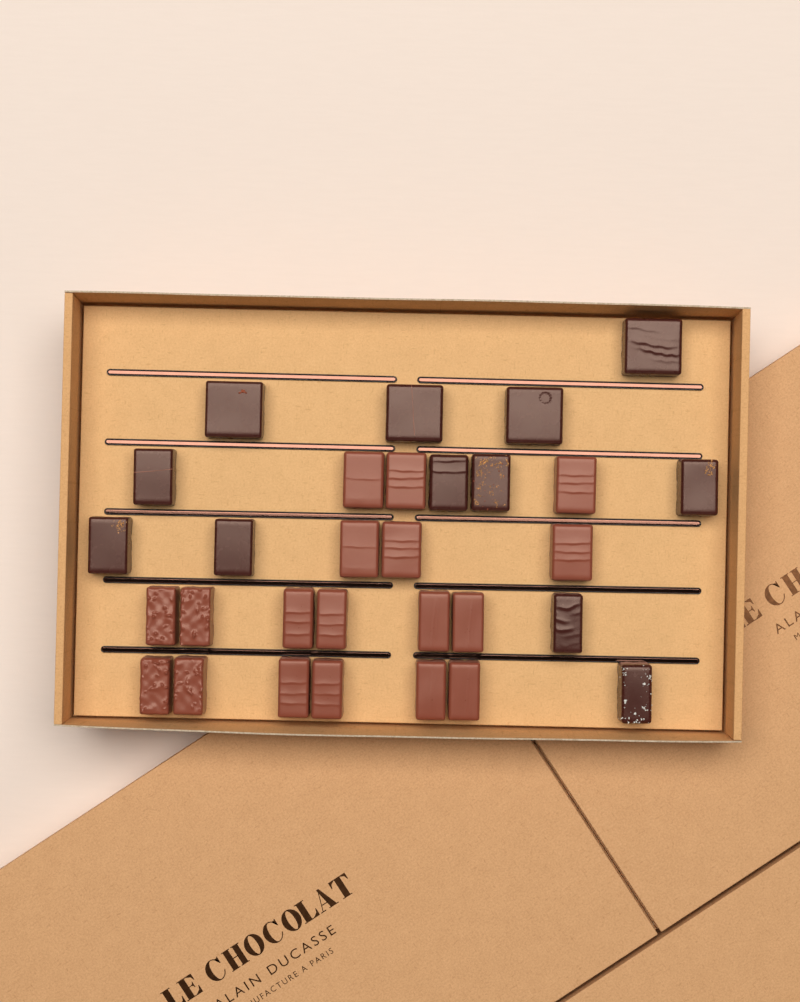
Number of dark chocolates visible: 12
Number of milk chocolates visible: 18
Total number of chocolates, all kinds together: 30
